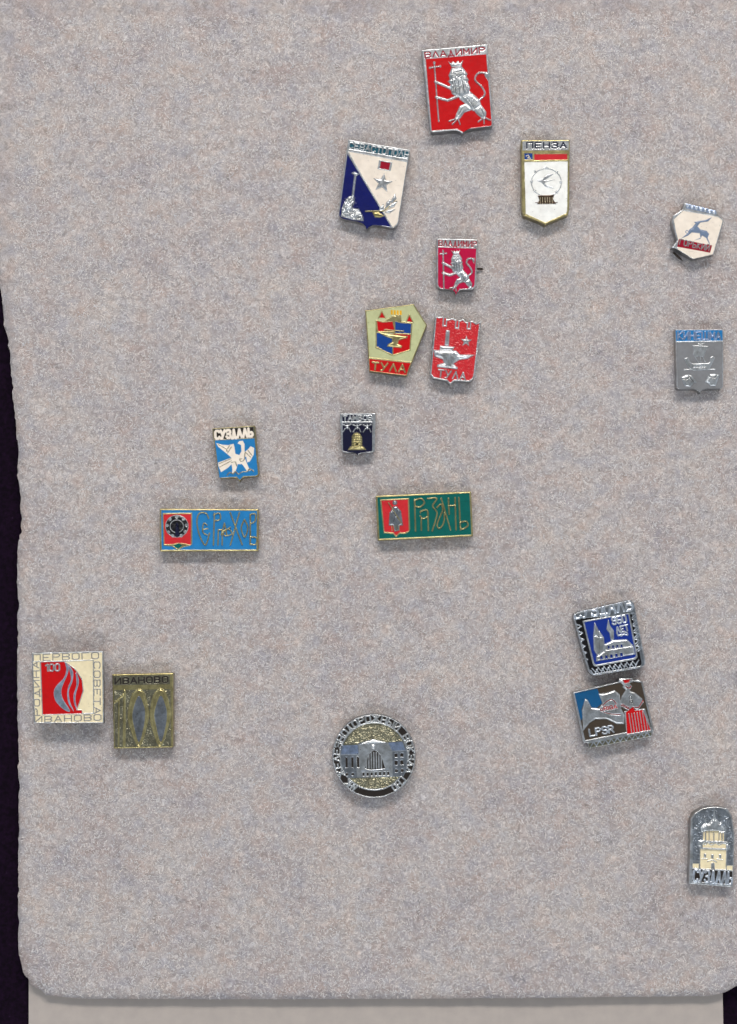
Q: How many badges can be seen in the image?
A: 18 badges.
